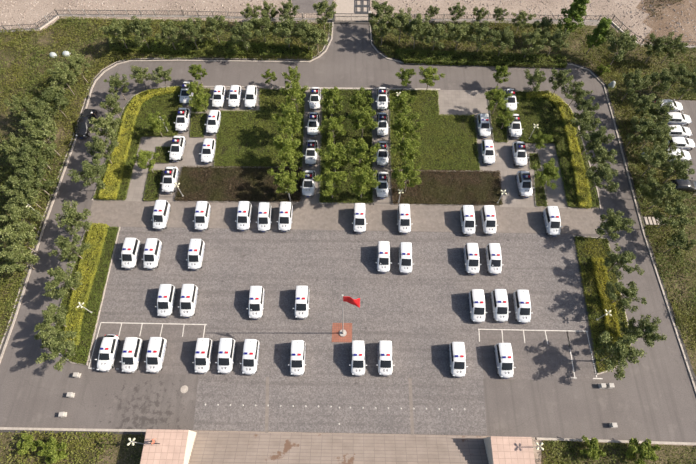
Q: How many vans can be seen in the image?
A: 34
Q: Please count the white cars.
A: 29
